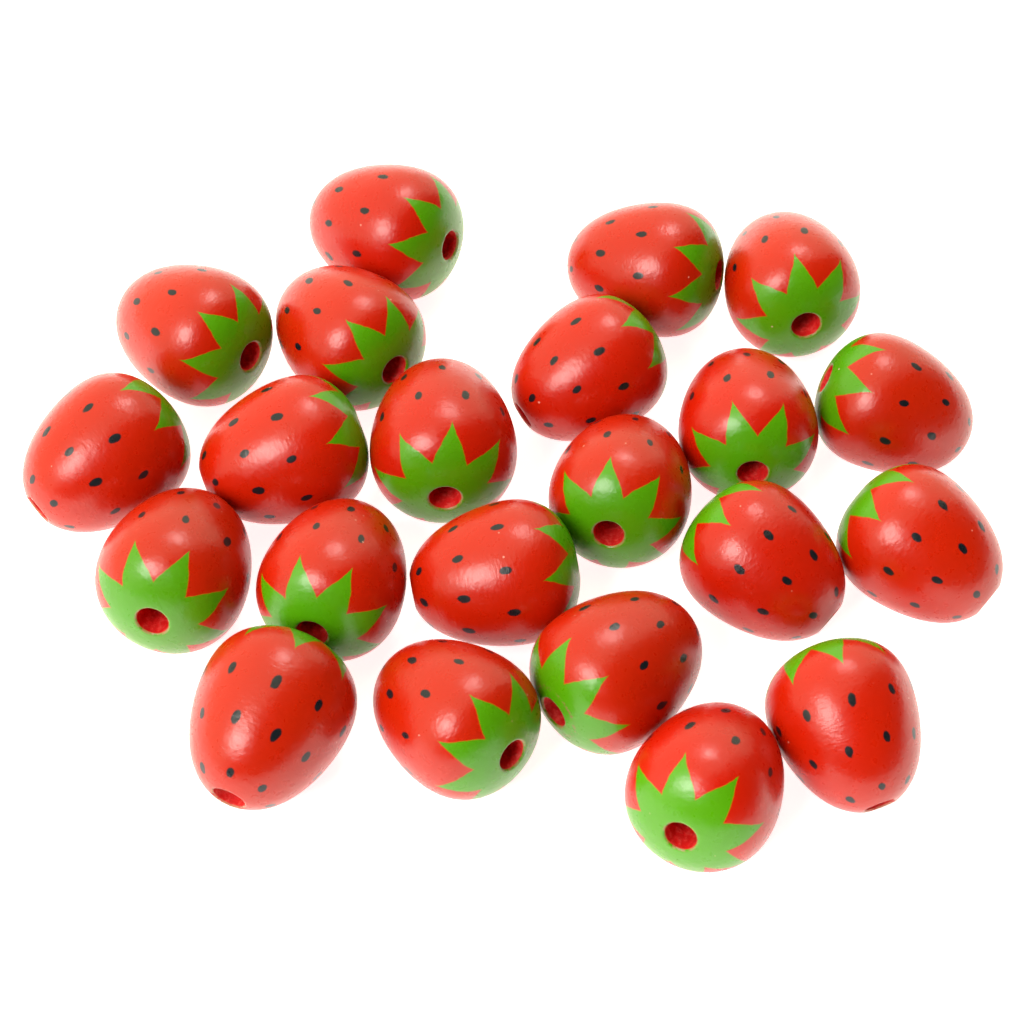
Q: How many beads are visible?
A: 22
